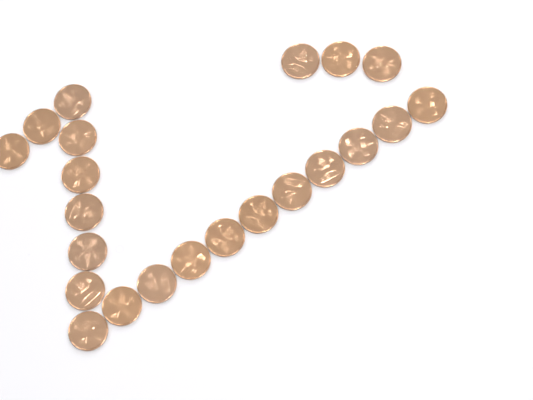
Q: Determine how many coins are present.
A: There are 22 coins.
